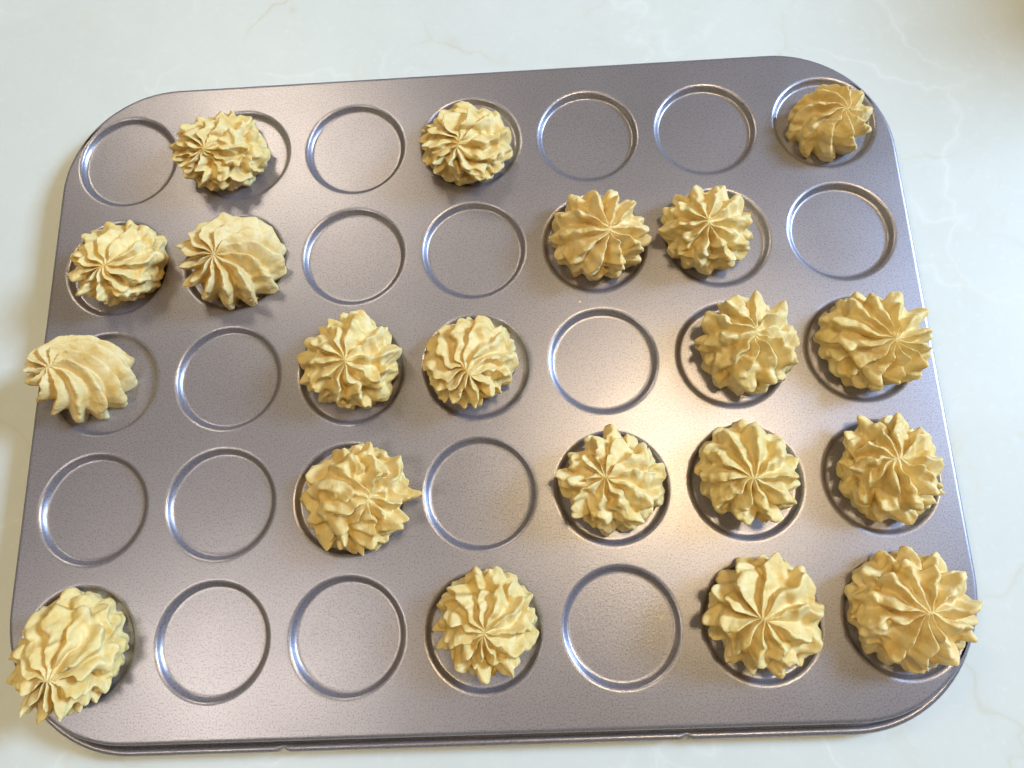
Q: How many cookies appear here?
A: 20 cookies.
